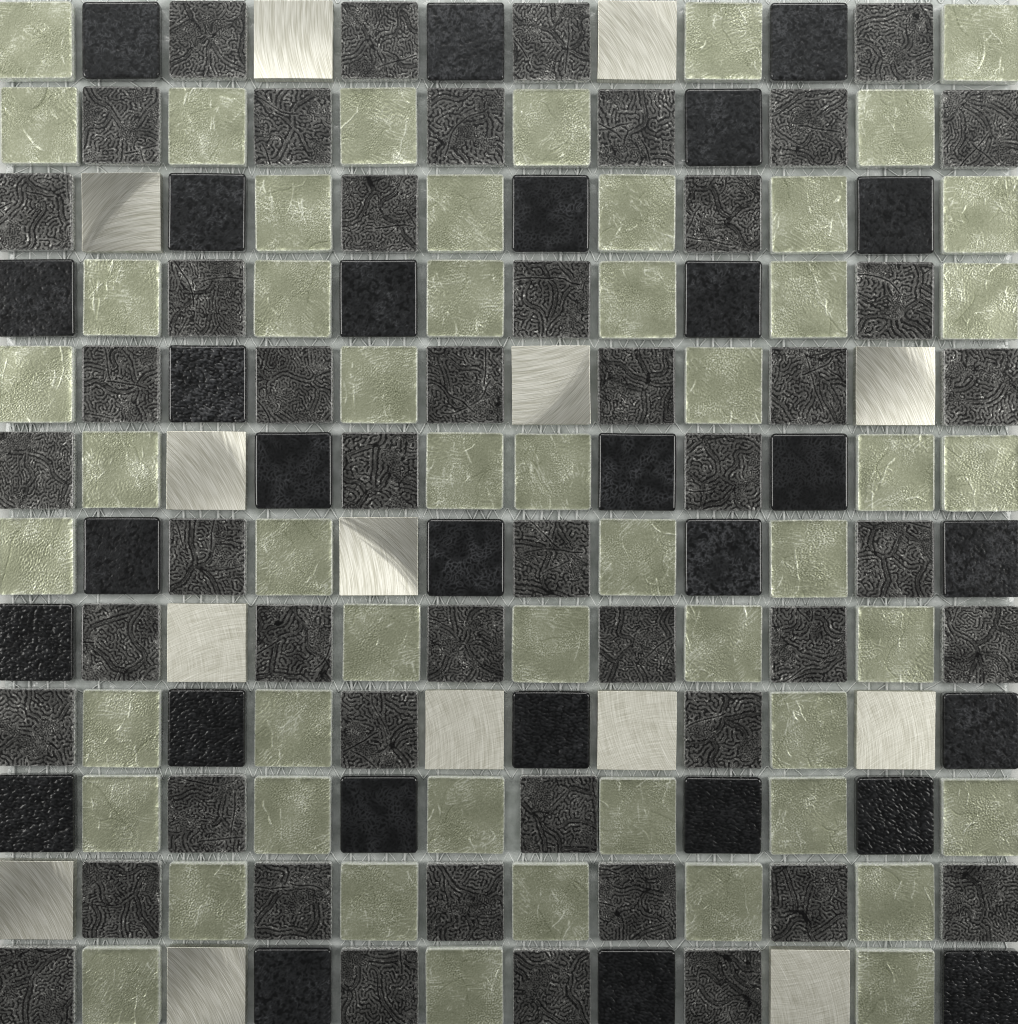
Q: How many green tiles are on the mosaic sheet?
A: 52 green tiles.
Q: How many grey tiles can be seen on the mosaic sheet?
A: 49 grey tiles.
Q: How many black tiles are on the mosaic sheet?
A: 29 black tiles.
